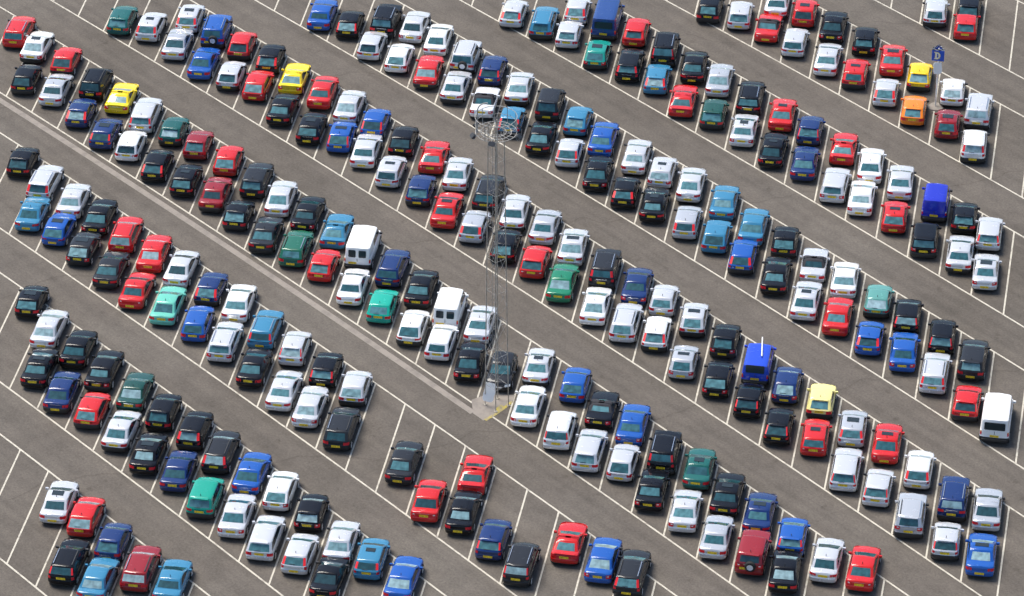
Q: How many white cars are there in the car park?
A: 97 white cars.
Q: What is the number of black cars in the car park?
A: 72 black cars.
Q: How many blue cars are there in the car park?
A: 47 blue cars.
